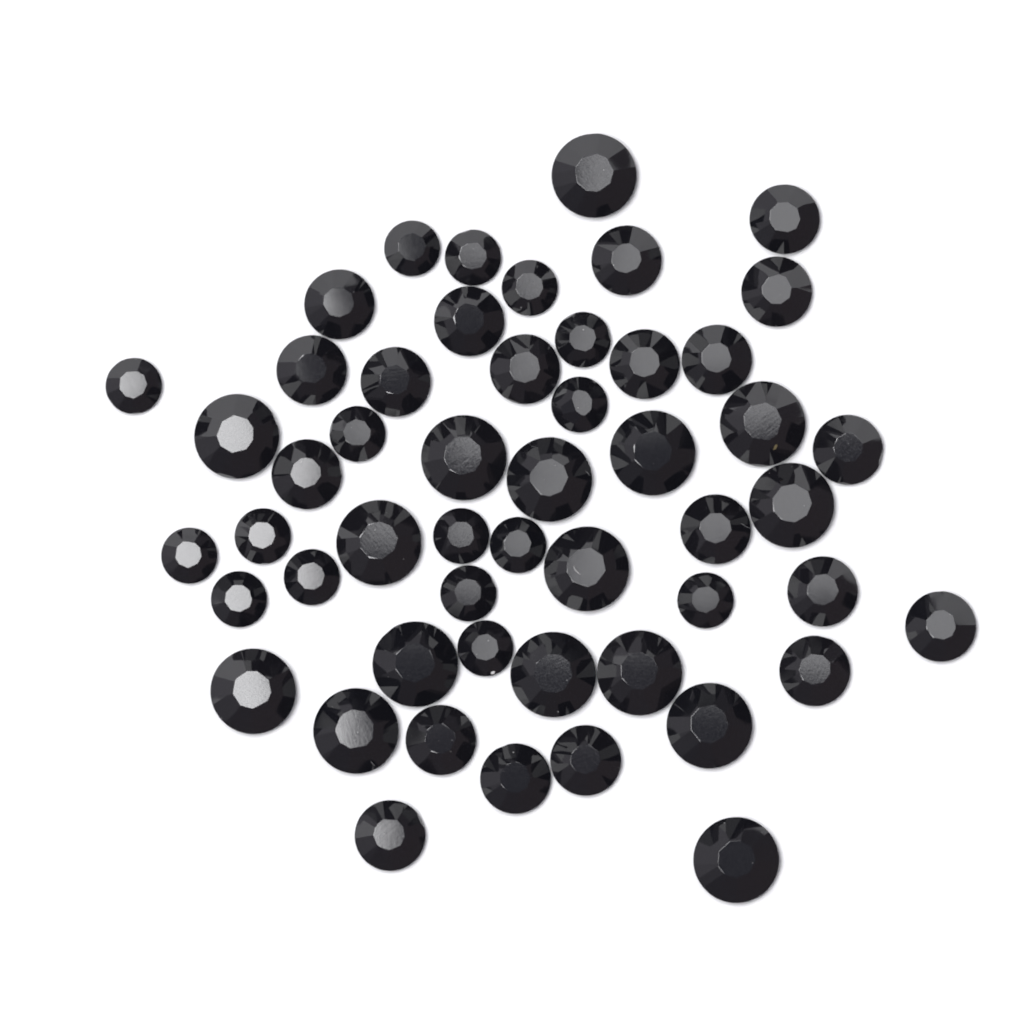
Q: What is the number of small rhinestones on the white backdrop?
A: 16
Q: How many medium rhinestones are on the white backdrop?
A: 20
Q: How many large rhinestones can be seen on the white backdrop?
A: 16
